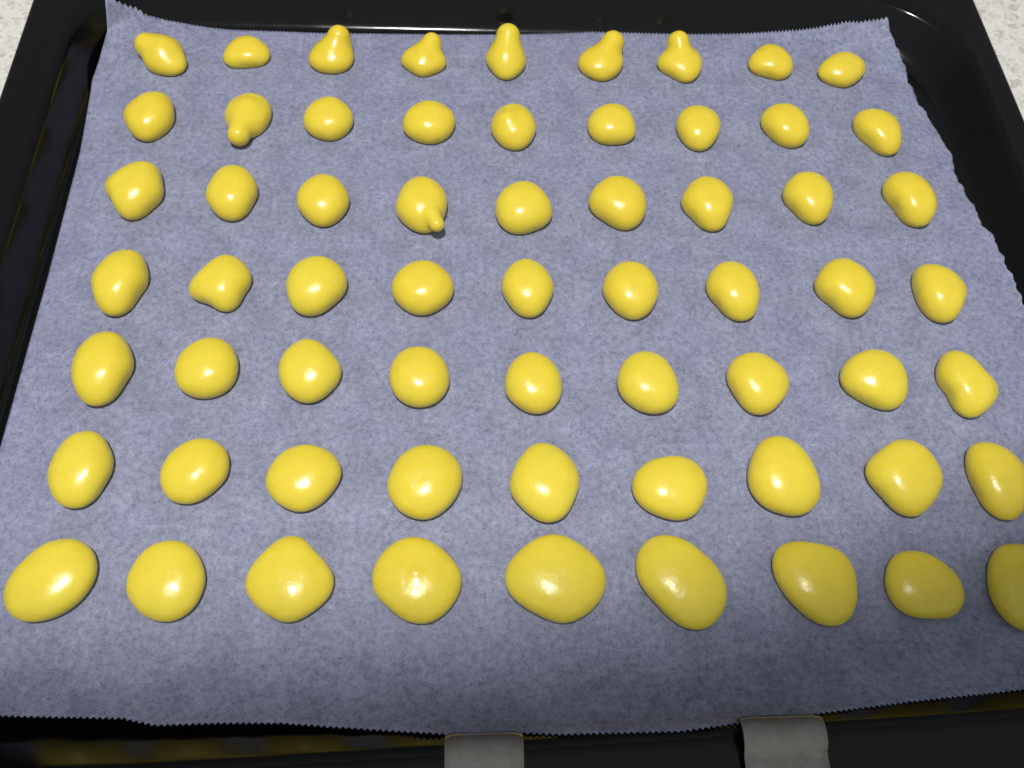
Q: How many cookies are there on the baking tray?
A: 63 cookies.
